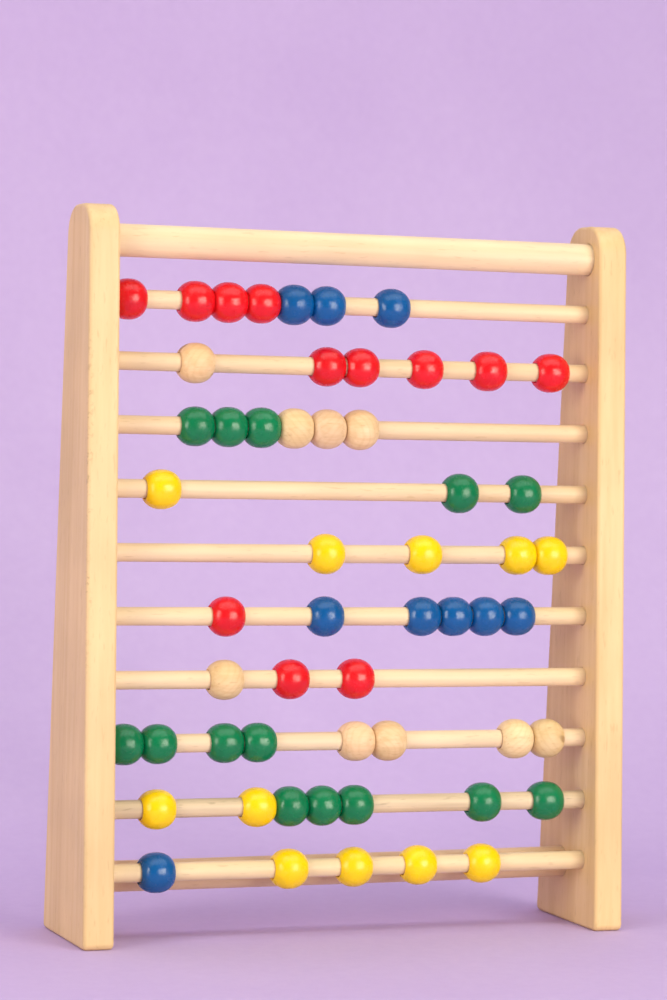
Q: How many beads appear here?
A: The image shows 55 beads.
